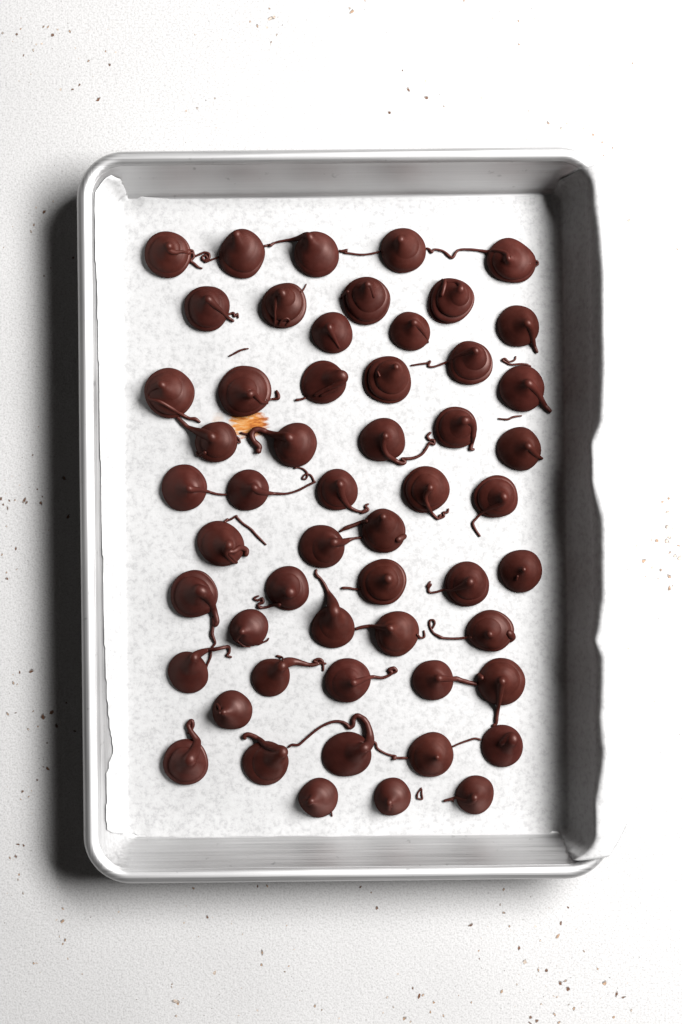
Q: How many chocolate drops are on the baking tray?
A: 54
